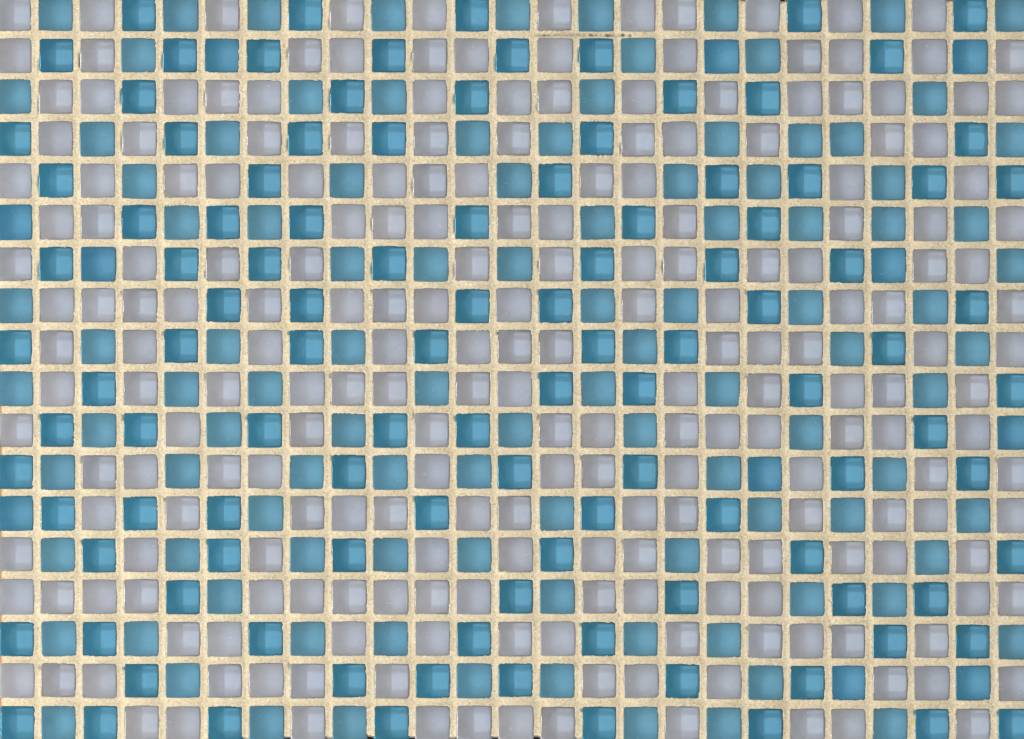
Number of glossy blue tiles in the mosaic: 111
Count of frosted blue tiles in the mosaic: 117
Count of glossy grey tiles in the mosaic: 109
